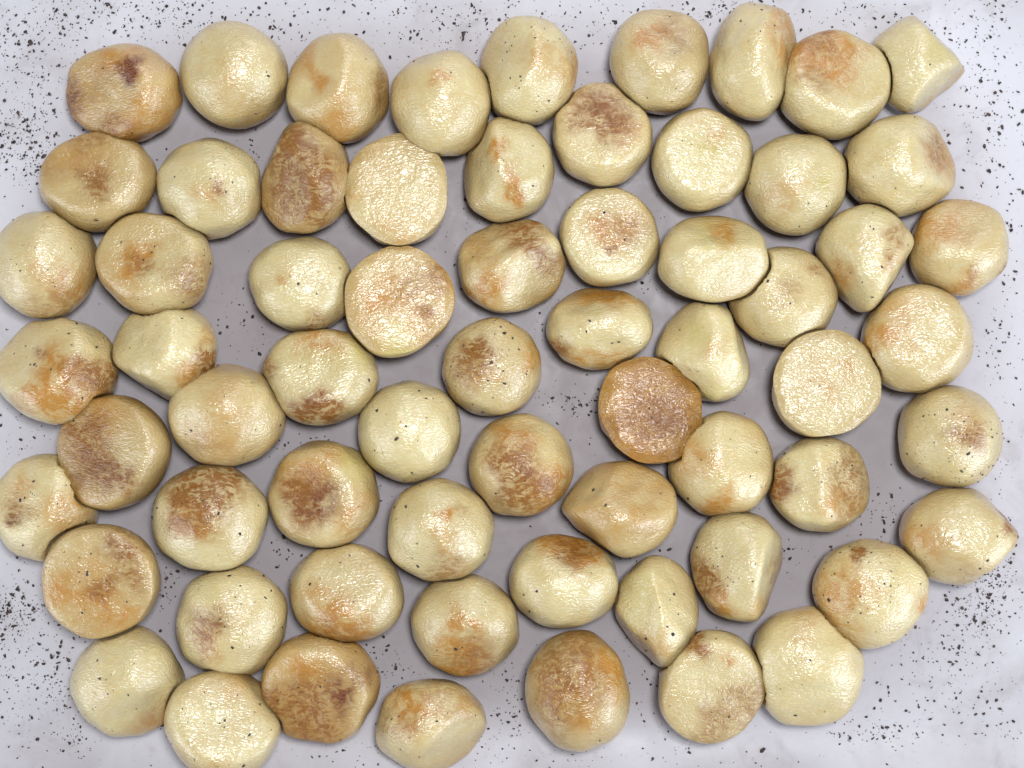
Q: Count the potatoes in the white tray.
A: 65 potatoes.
